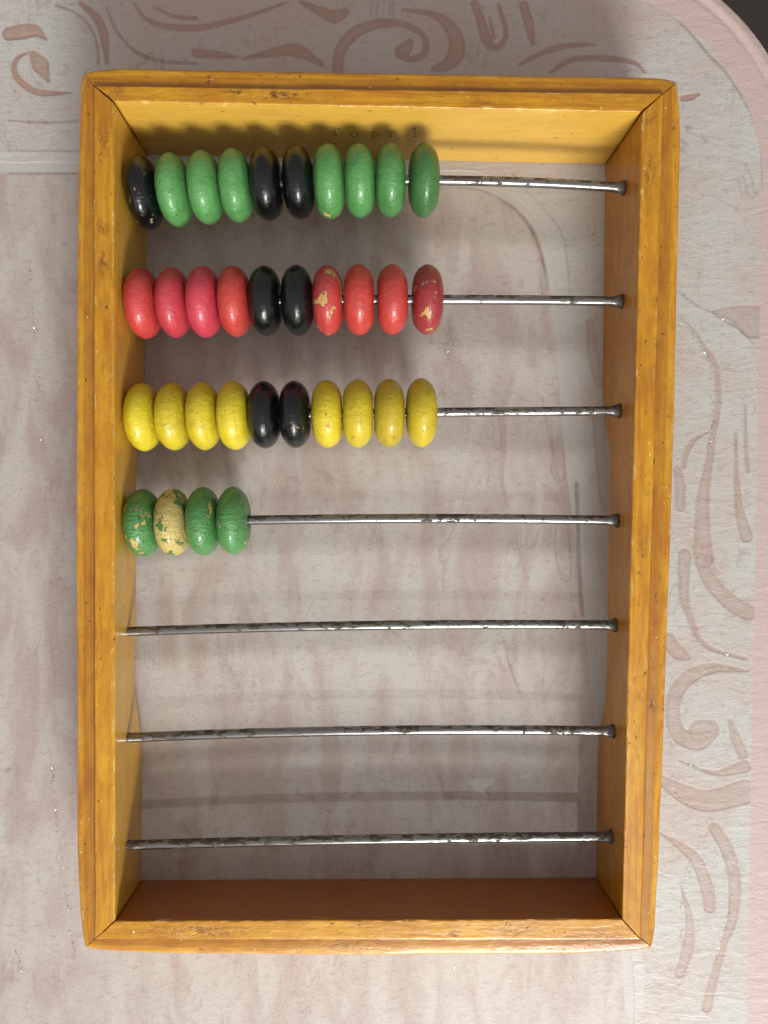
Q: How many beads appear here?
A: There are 34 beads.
